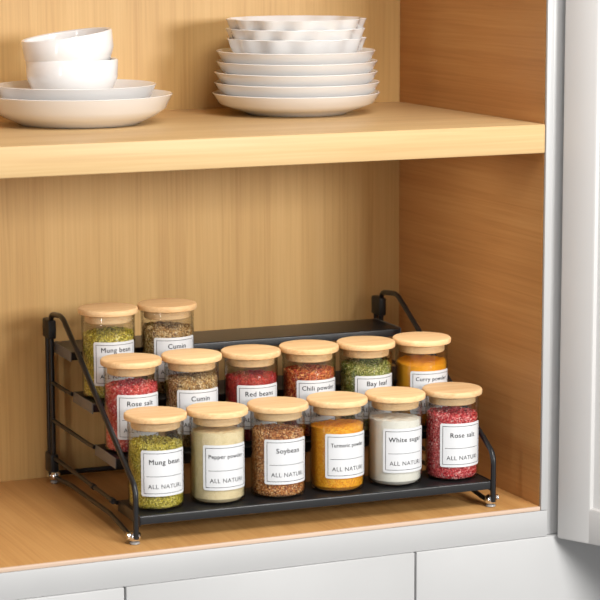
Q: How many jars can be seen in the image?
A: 14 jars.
